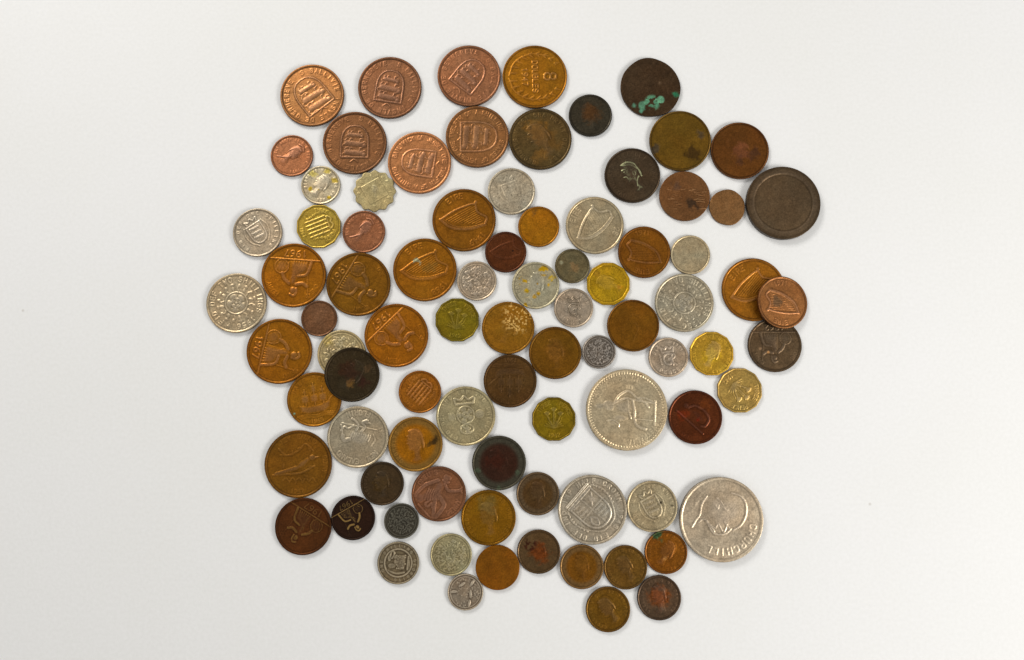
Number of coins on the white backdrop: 86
